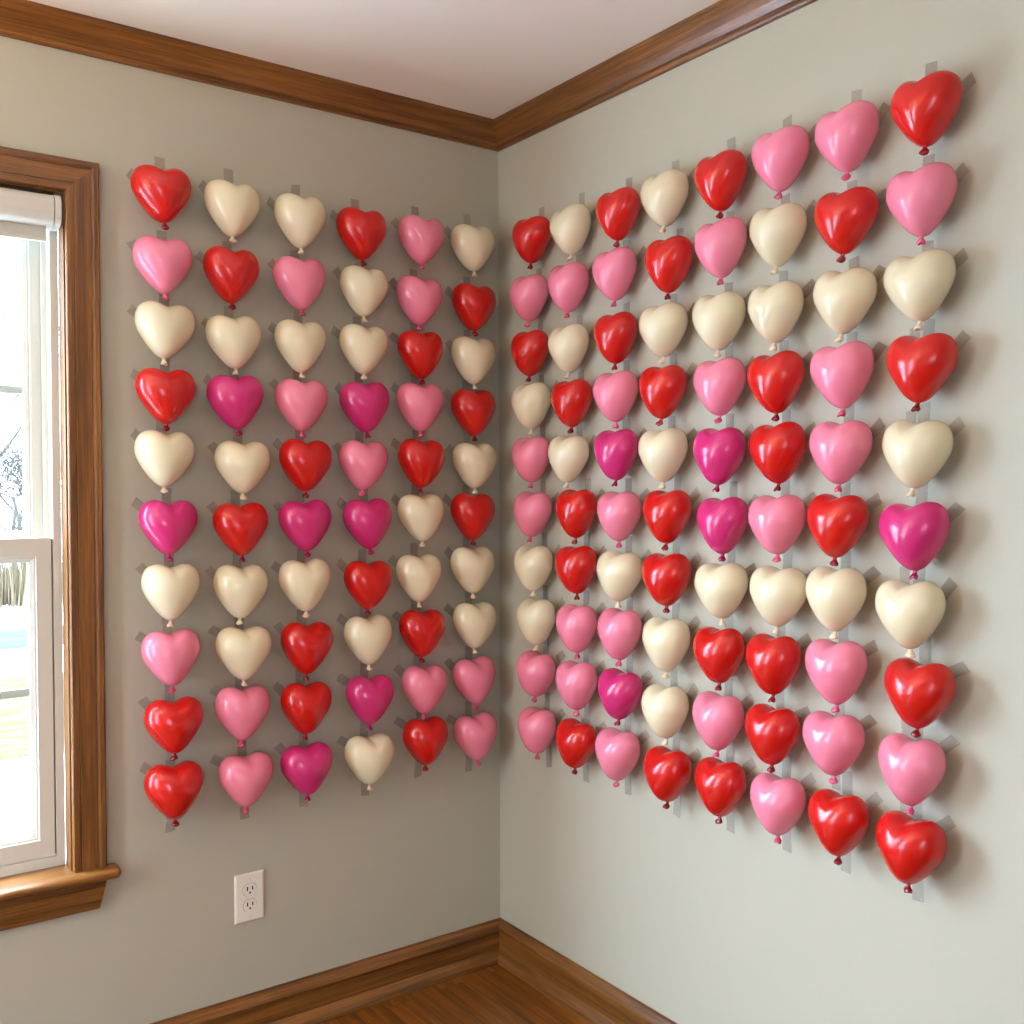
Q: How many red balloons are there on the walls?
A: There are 45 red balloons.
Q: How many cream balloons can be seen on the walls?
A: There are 44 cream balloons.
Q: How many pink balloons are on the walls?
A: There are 39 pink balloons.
